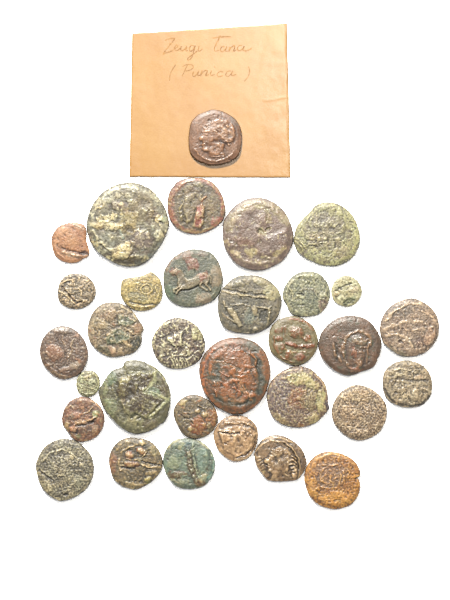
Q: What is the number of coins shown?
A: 32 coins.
